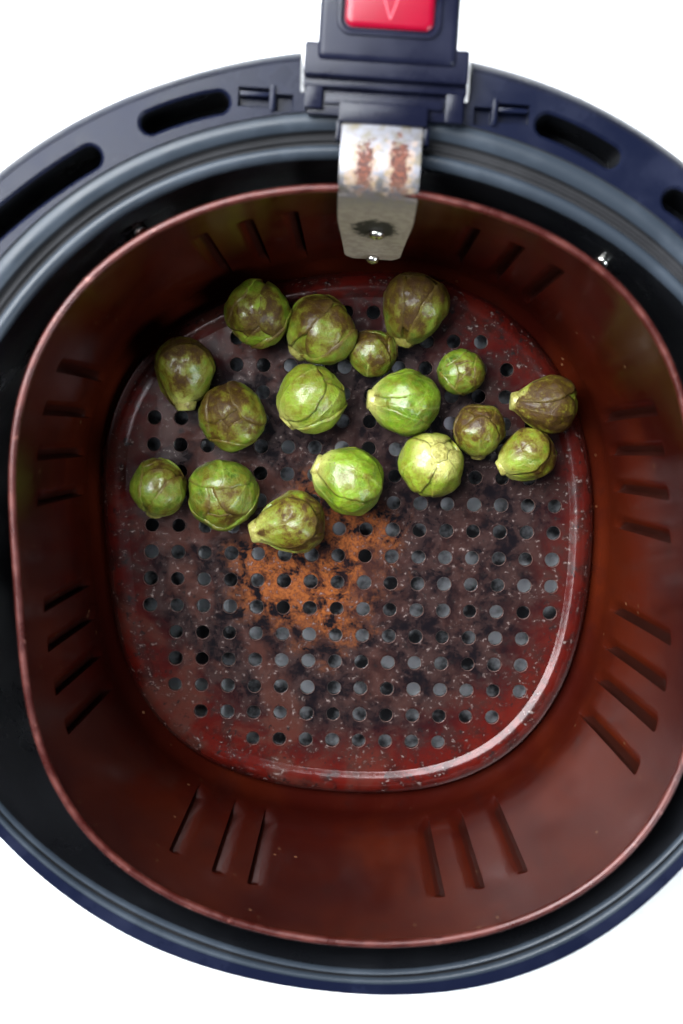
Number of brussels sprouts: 17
